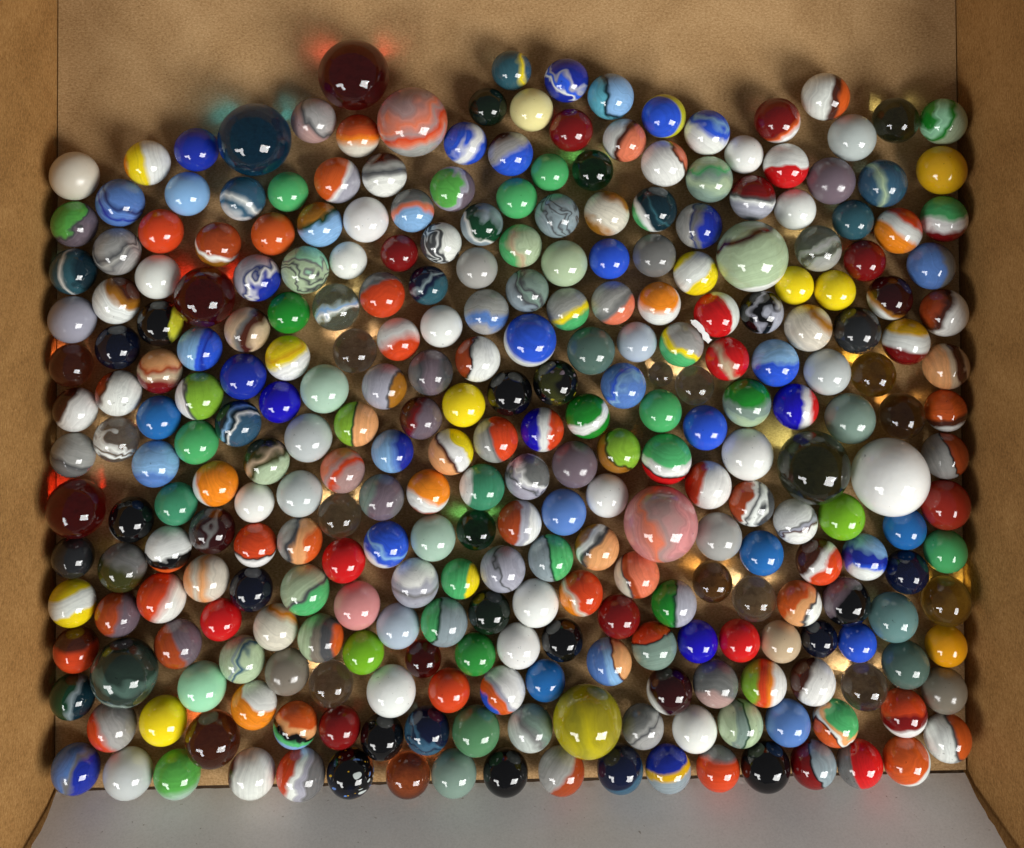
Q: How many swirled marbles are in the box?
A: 171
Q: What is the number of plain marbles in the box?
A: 123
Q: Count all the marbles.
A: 294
